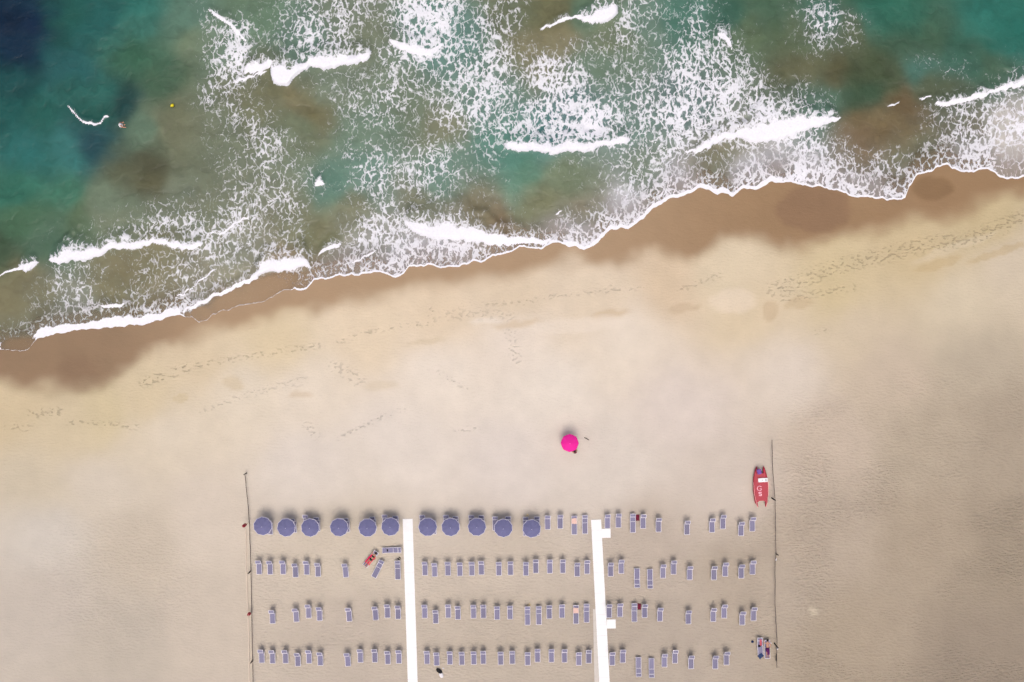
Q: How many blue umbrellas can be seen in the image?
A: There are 11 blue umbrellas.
